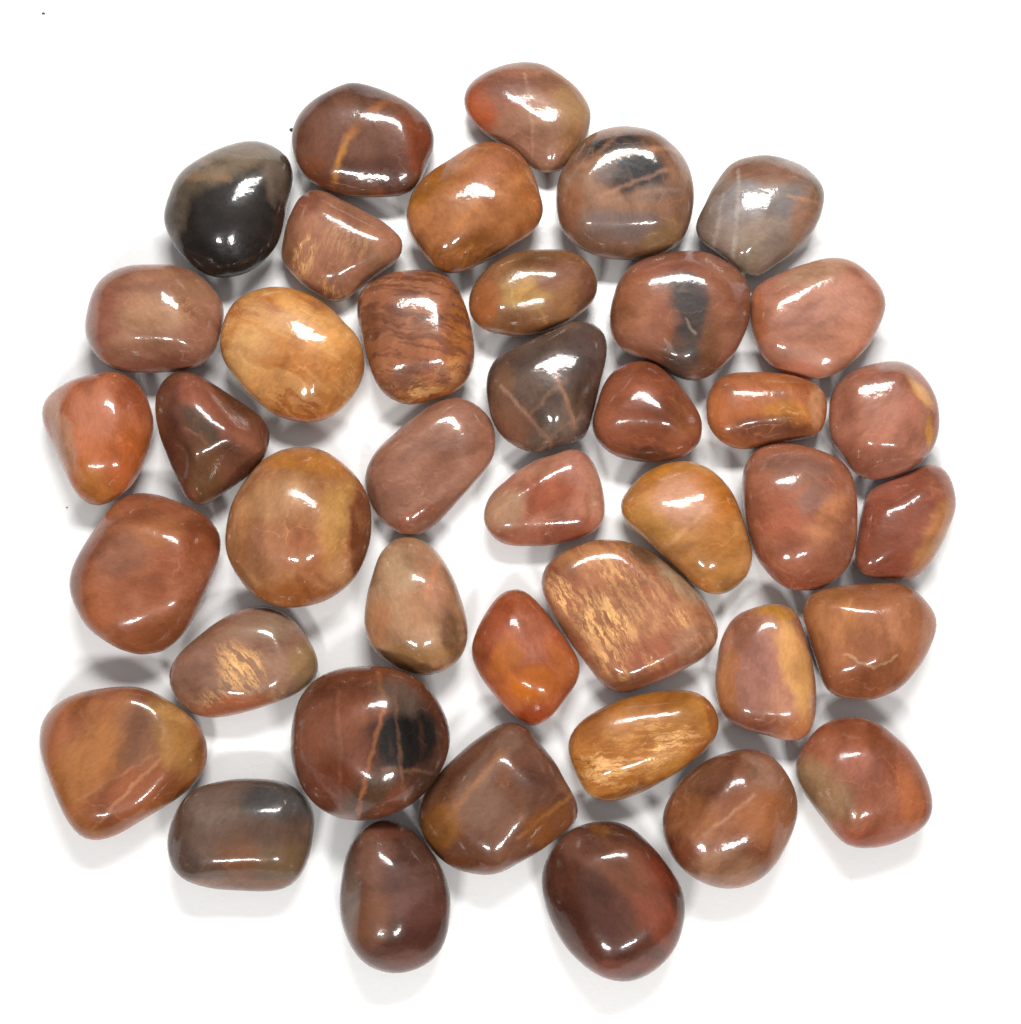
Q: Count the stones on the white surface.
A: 41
